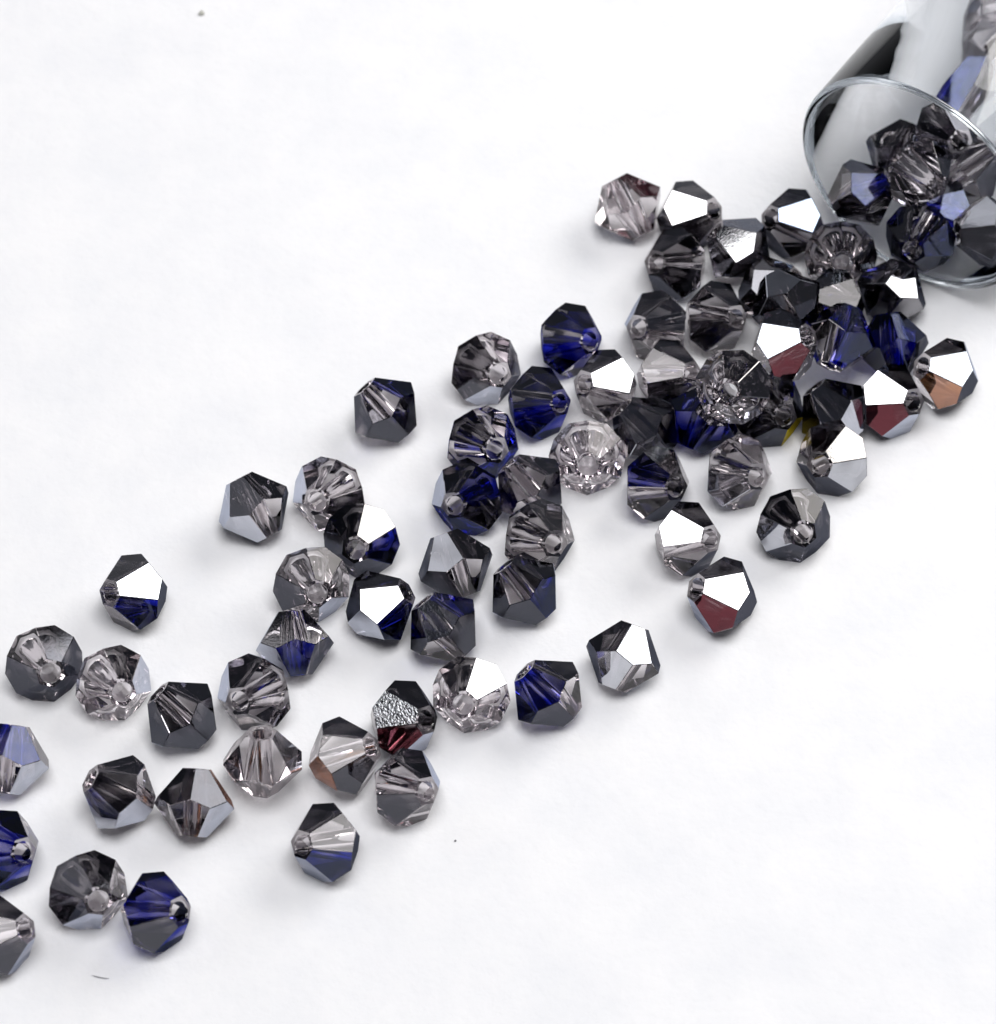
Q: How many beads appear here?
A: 79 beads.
